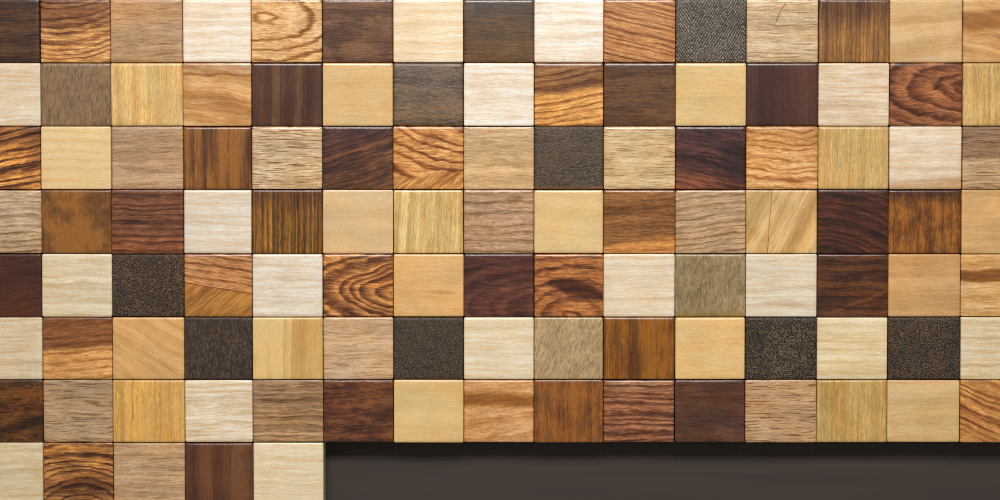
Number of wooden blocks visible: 110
